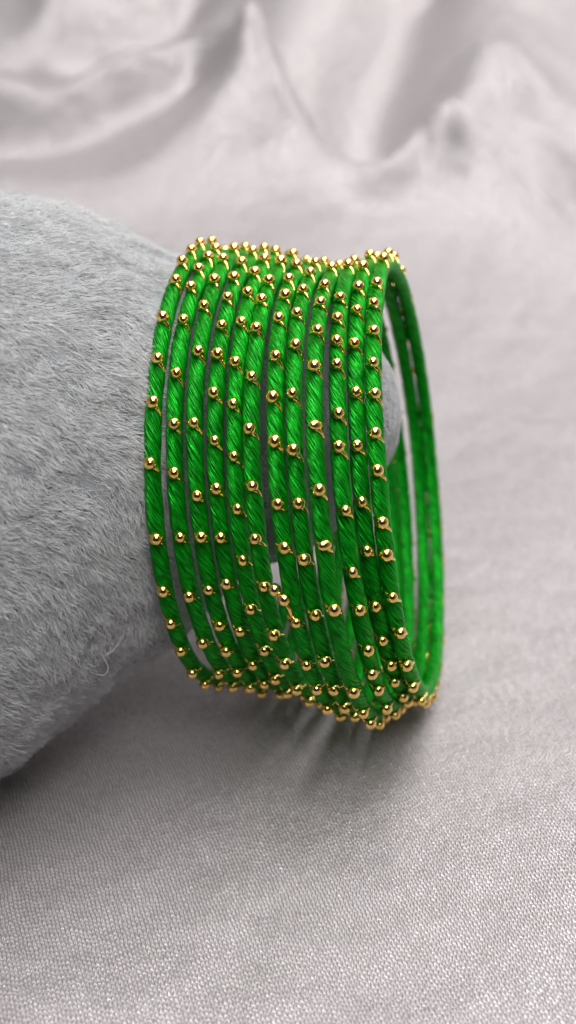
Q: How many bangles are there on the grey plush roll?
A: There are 12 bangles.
